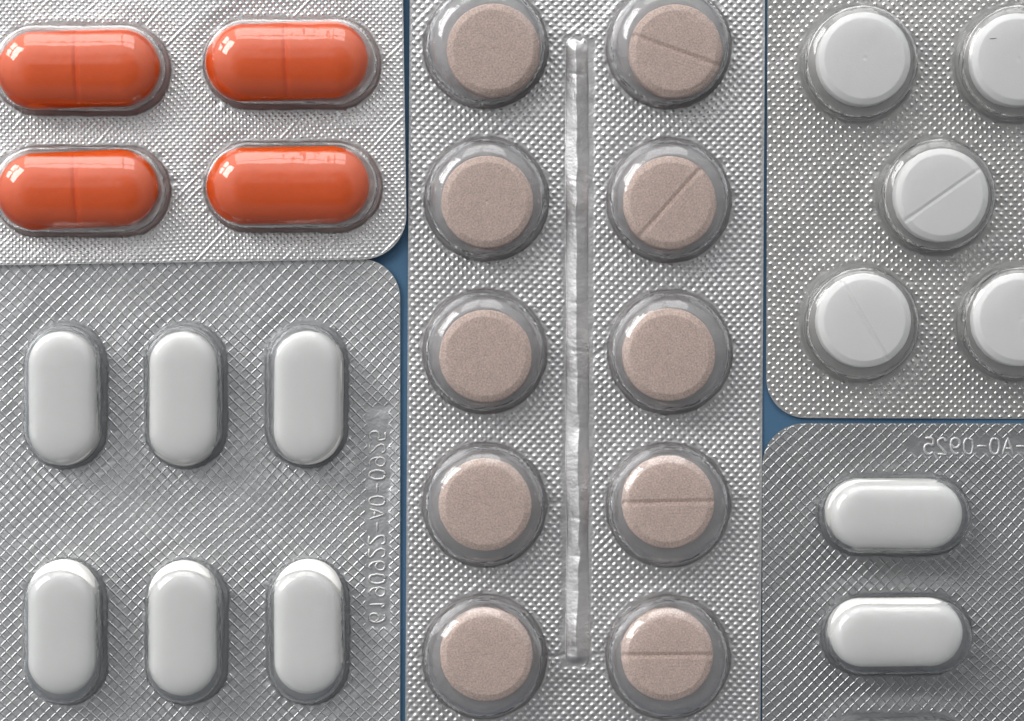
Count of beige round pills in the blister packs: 10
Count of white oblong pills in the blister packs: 8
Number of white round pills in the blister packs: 5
